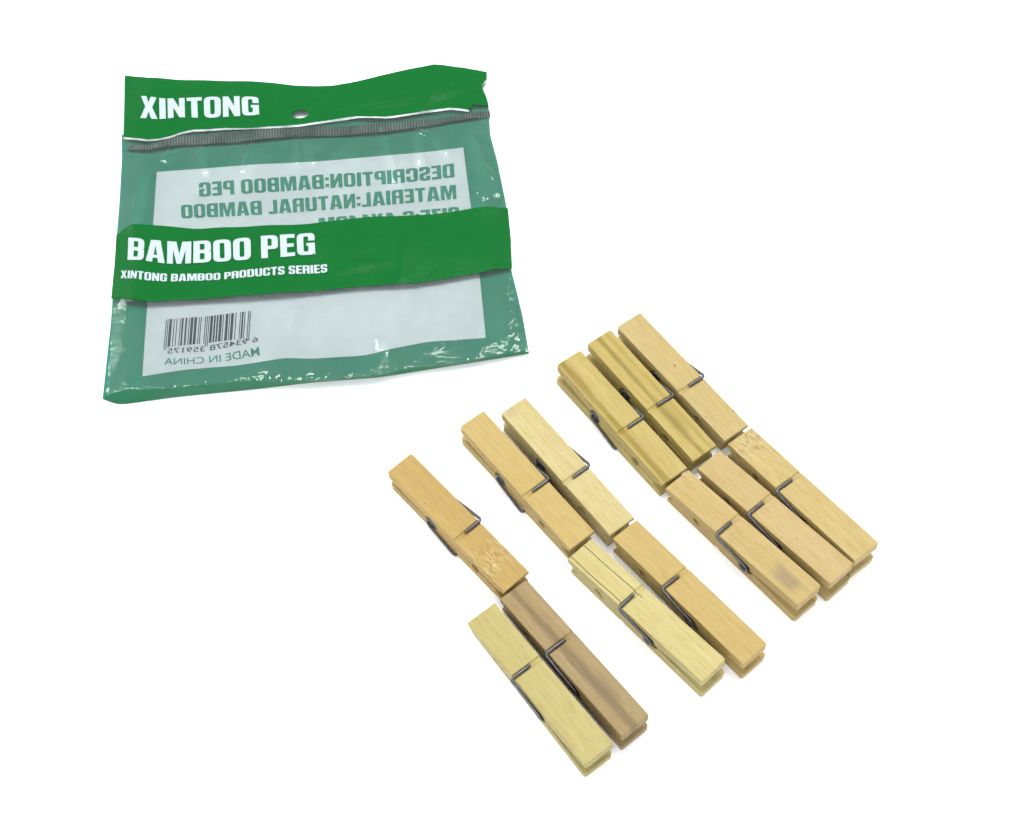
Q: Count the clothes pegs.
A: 13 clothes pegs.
